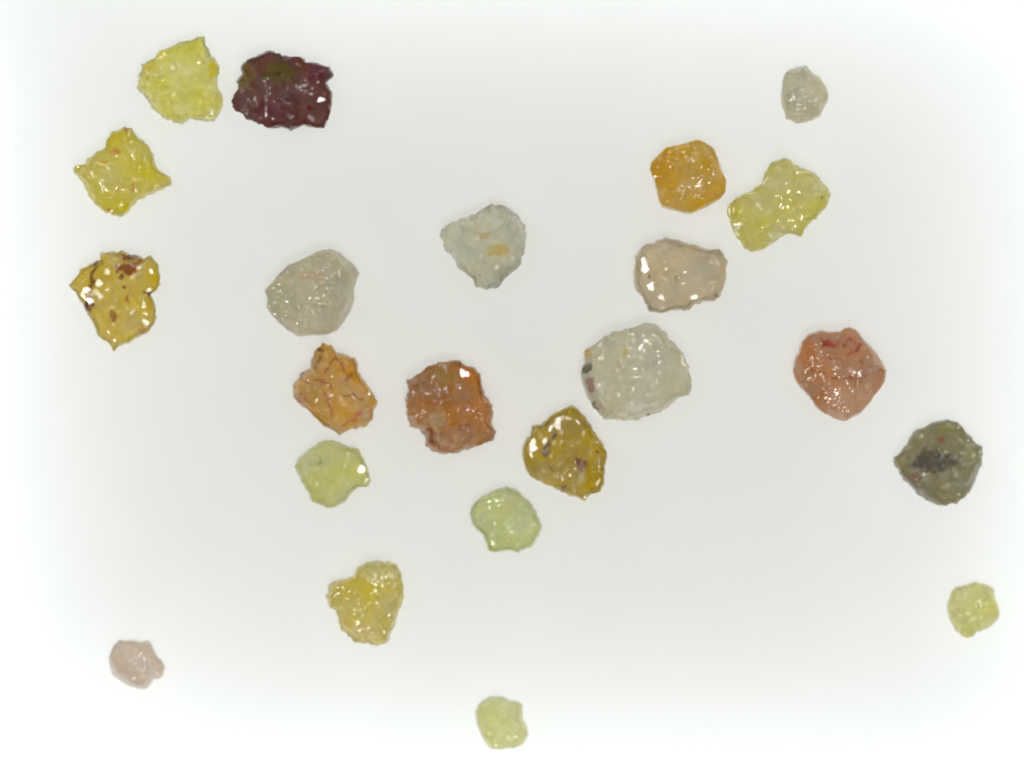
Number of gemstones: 22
